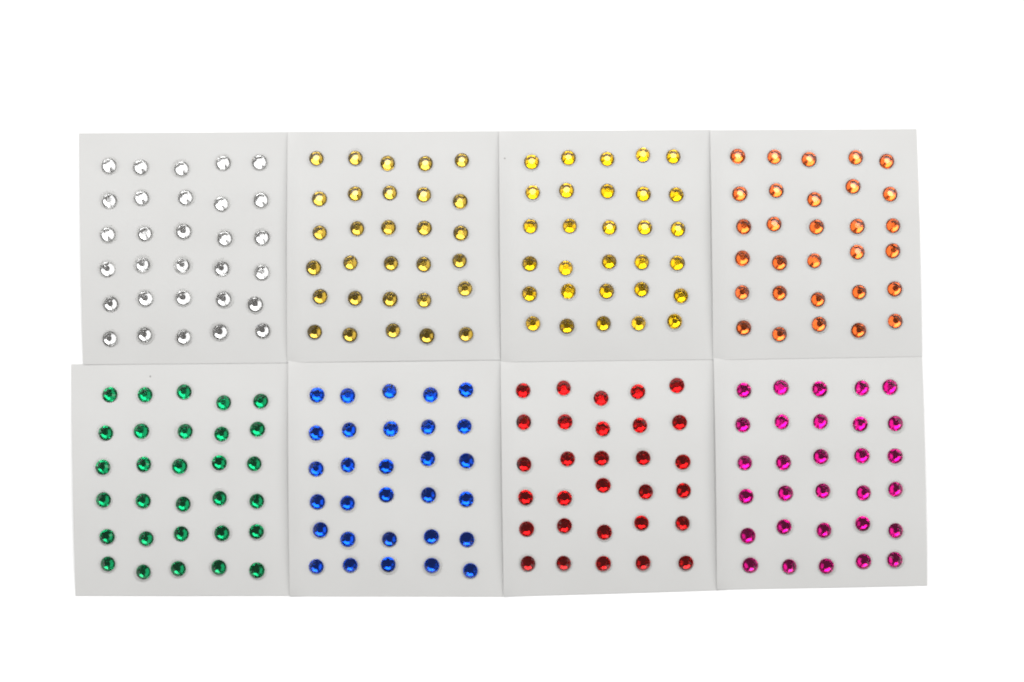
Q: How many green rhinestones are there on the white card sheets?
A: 30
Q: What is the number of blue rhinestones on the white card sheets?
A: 30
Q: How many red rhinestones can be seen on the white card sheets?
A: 30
